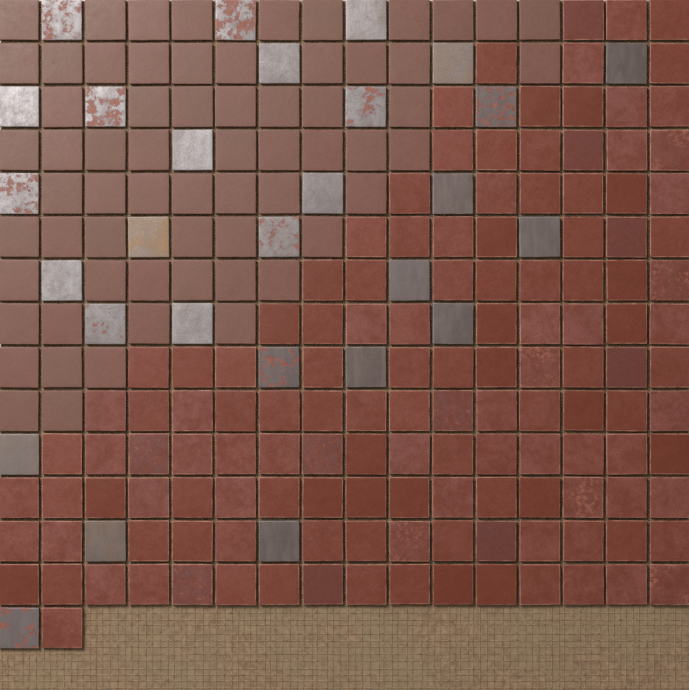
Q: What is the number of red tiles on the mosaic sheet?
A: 134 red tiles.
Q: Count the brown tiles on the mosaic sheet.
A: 64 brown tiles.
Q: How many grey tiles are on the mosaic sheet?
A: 28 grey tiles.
